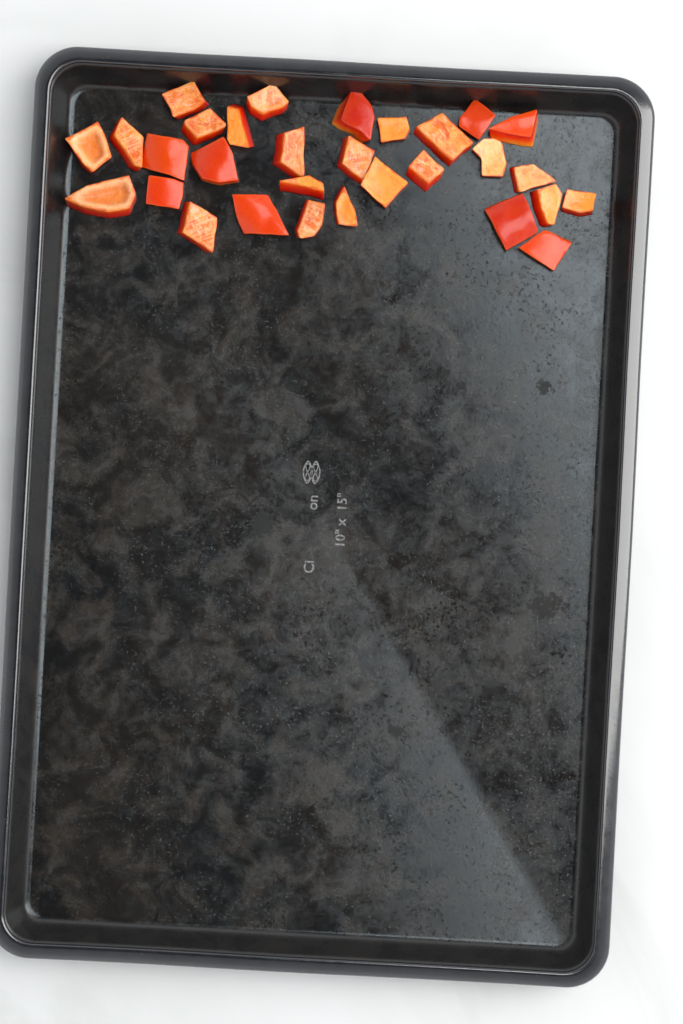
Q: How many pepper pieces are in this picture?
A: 30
